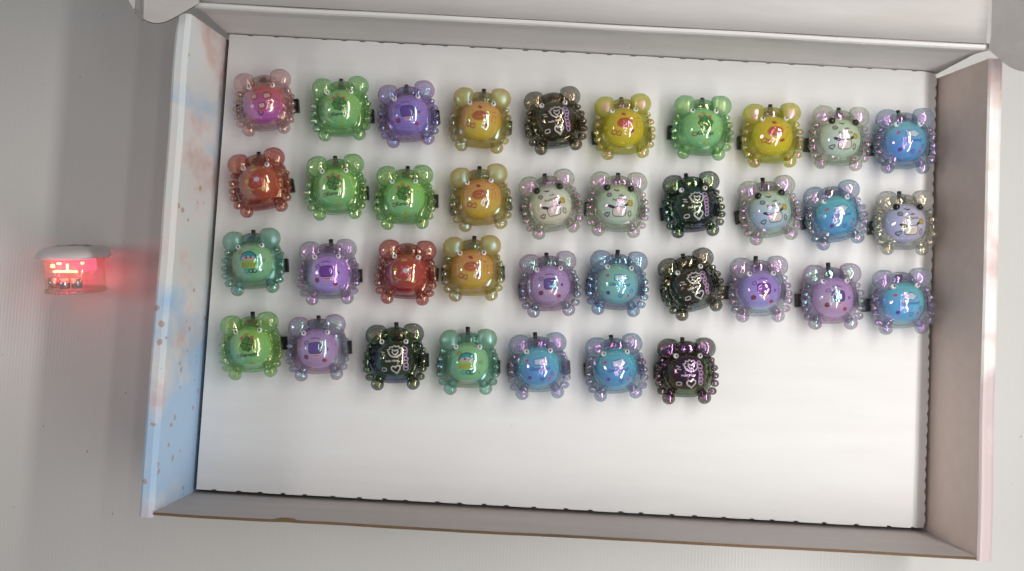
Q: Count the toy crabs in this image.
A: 37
